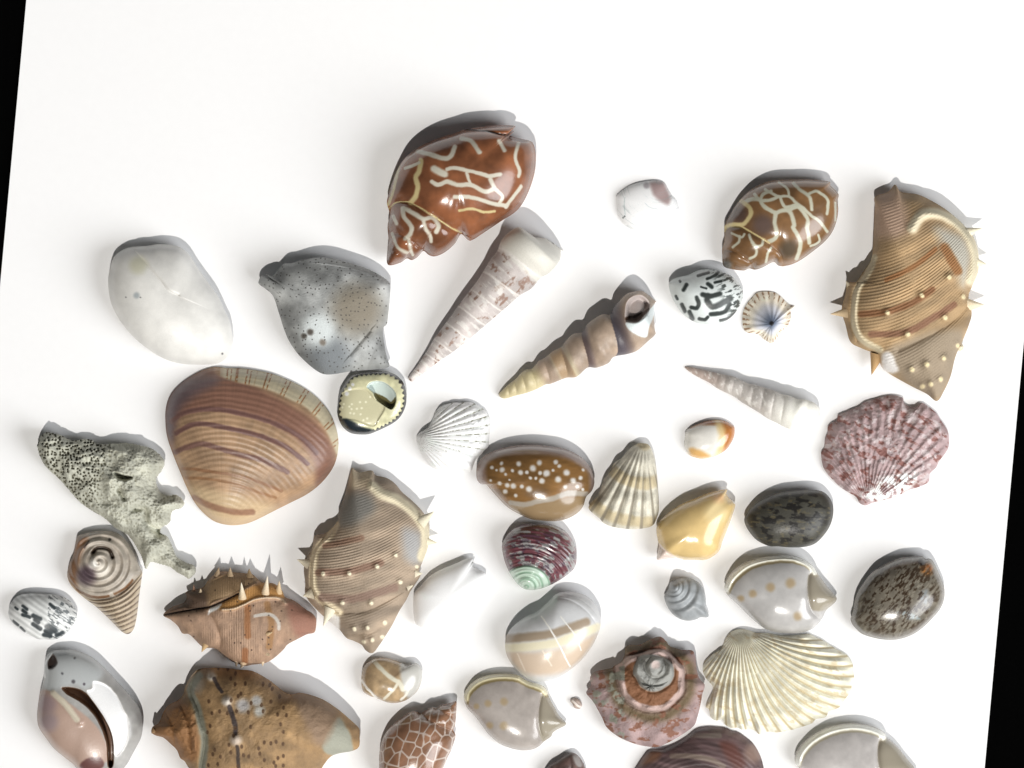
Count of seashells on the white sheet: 41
